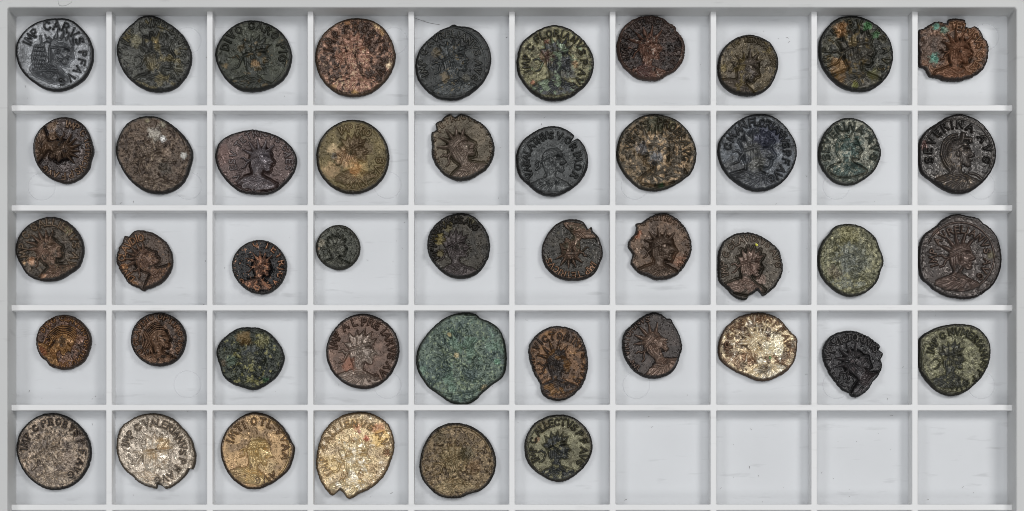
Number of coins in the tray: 46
